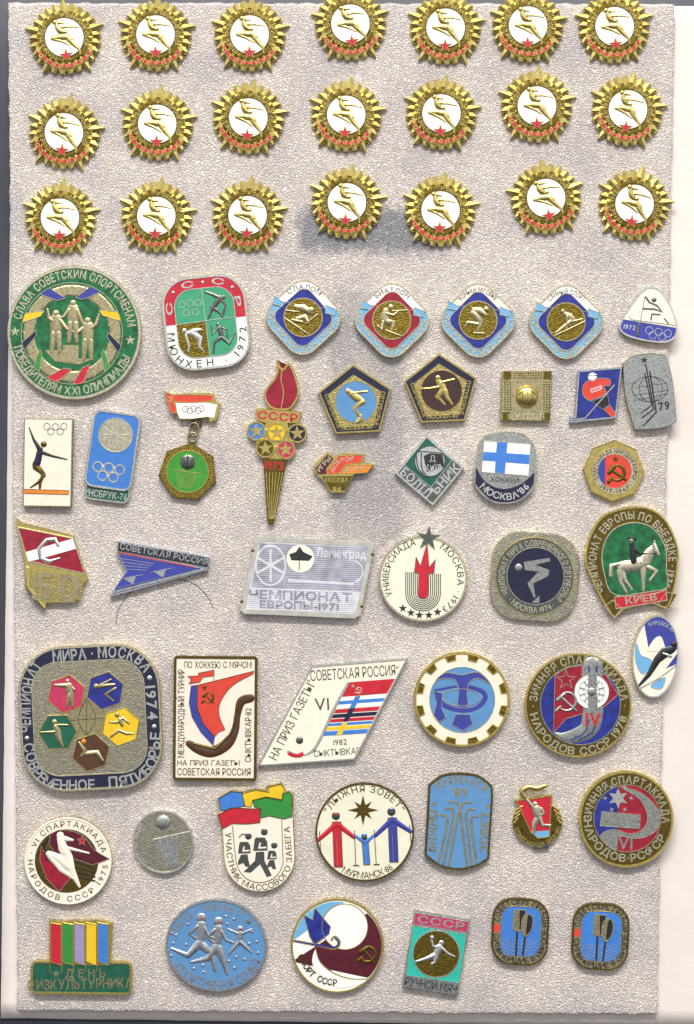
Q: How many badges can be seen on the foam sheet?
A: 66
